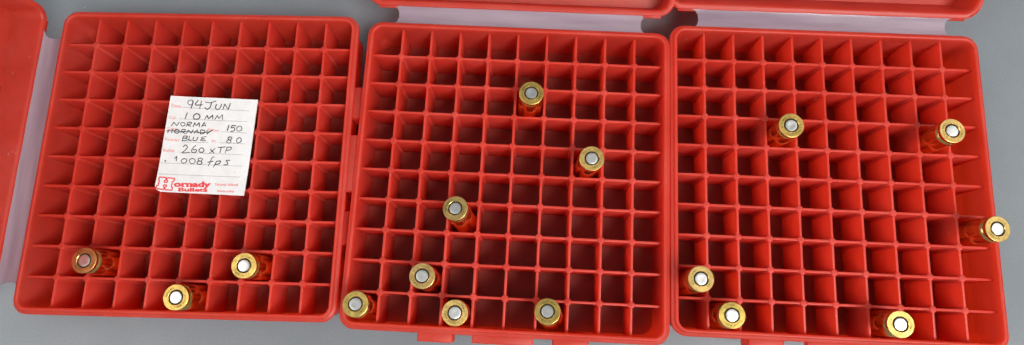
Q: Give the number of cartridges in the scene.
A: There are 16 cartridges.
